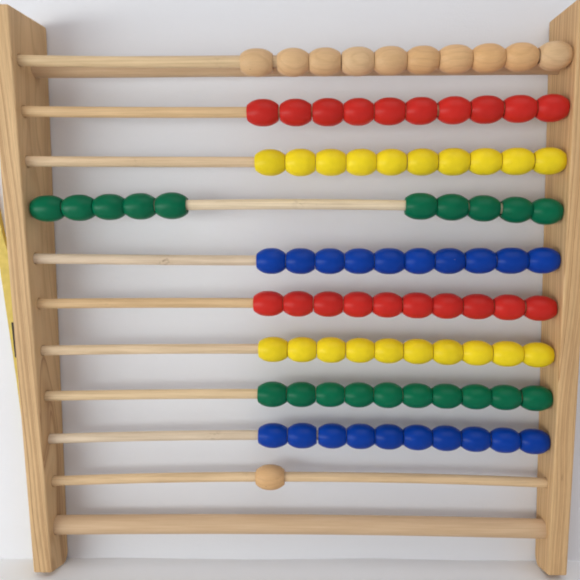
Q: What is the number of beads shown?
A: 91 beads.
